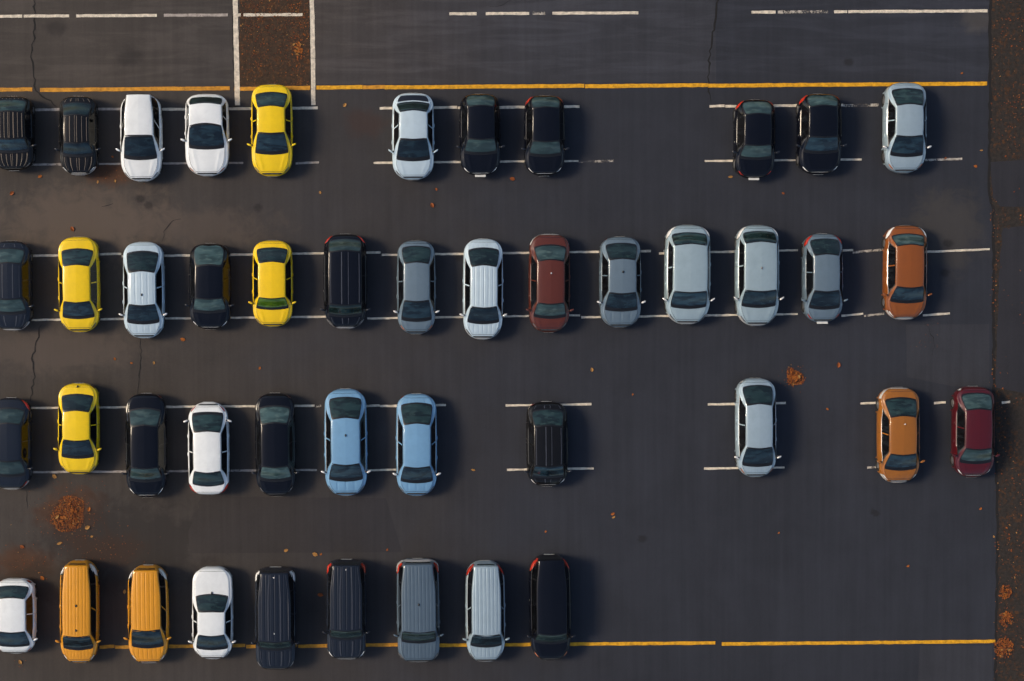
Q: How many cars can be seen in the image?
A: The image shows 45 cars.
